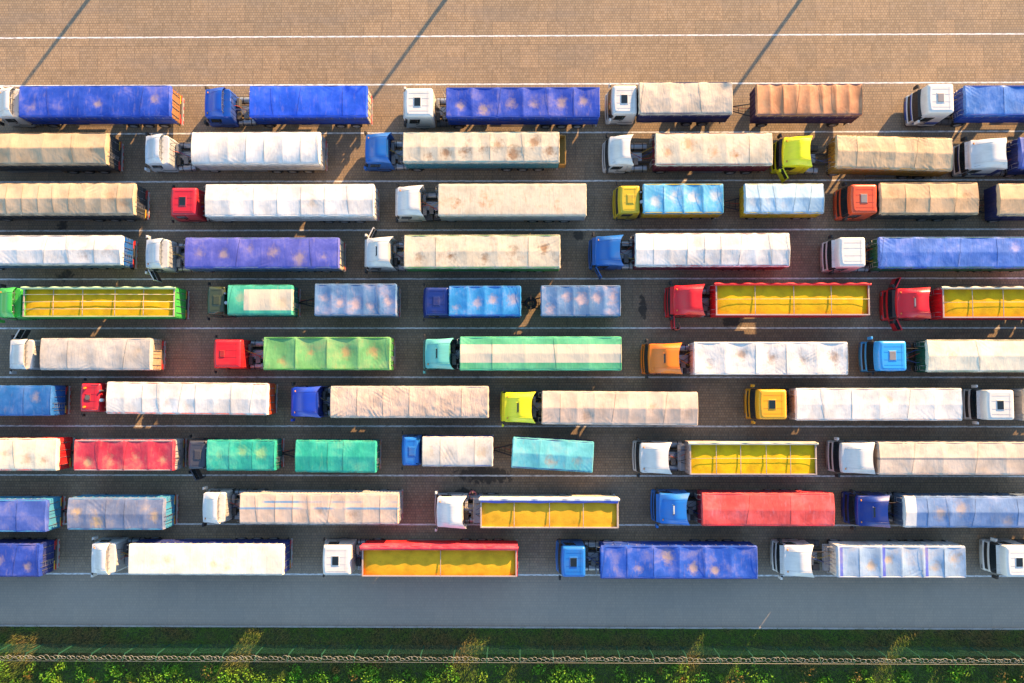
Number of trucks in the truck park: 53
